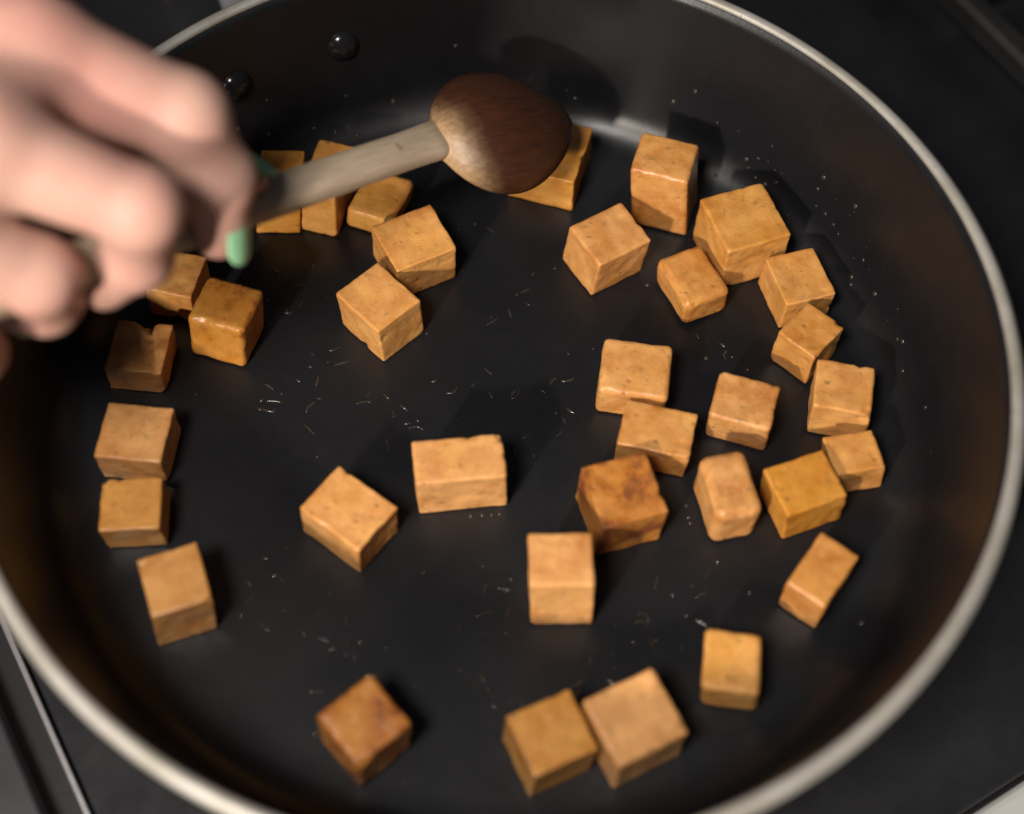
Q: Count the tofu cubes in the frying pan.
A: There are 34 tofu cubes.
